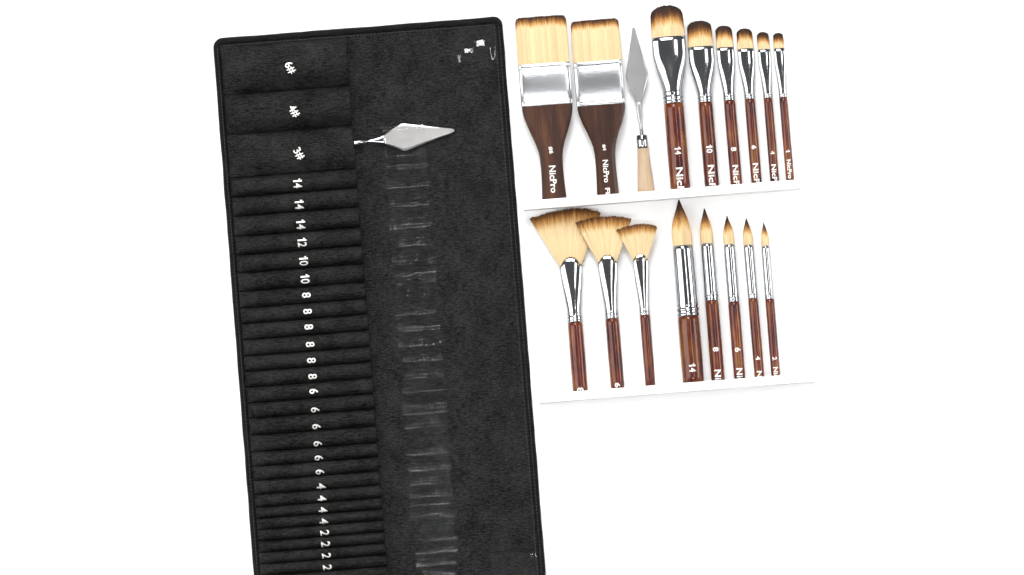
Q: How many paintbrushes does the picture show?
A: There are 16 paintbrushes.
